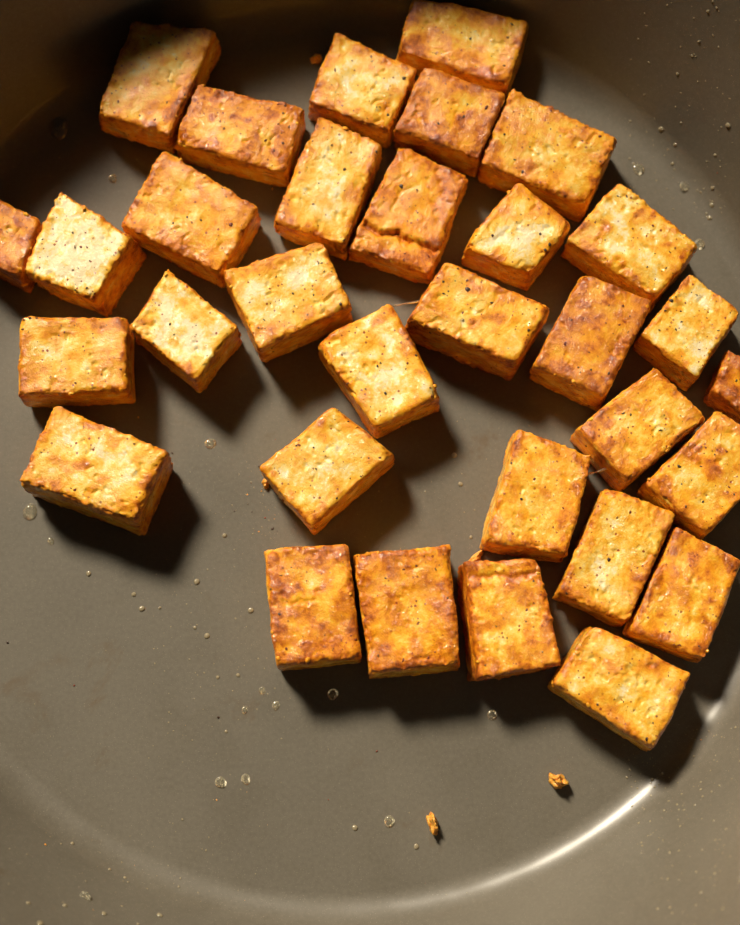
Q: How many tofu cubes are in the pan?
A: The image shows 32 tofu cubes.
